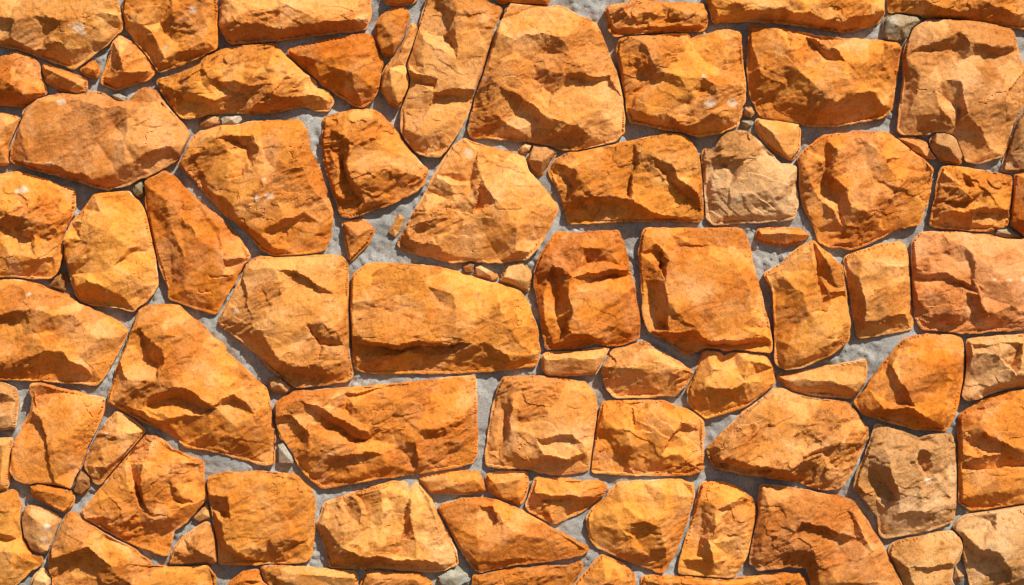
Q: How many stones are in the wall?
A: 110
